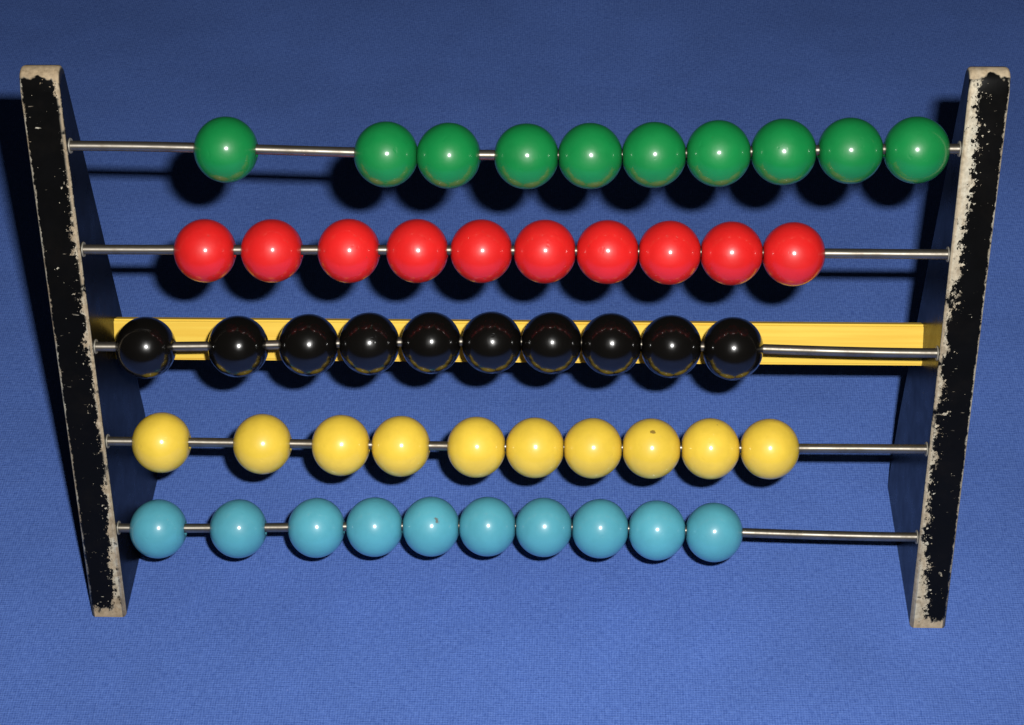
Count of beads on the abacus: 50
